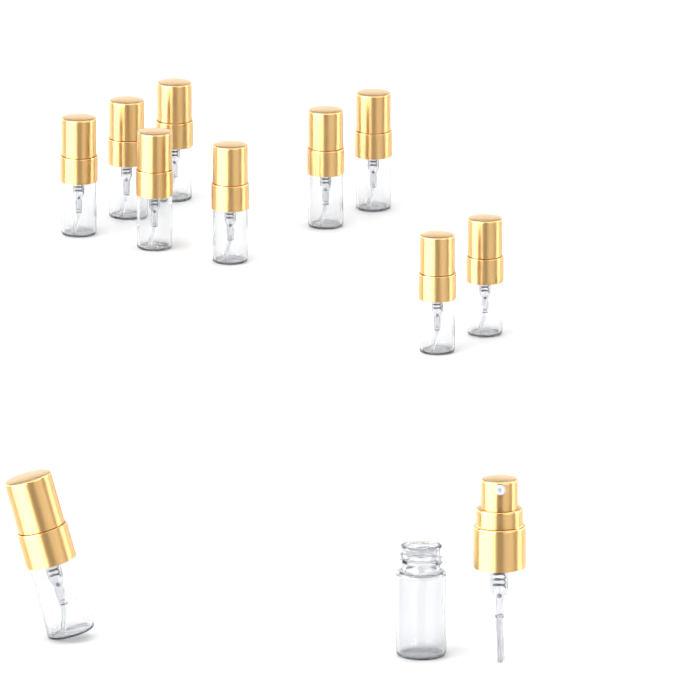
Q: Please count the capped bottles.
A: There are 10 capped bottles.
